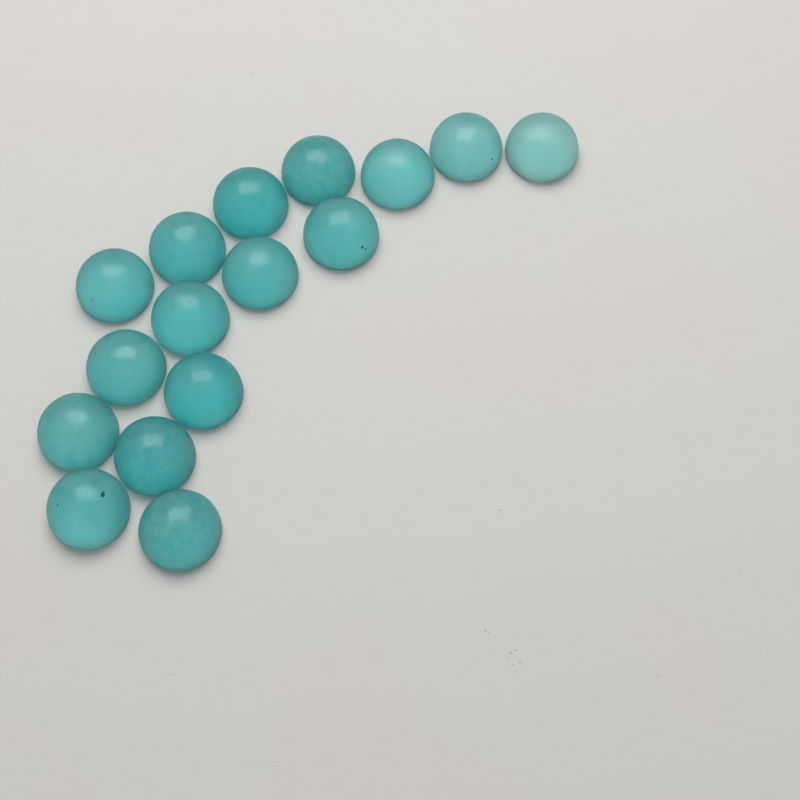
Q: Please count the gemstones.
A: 16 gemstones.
